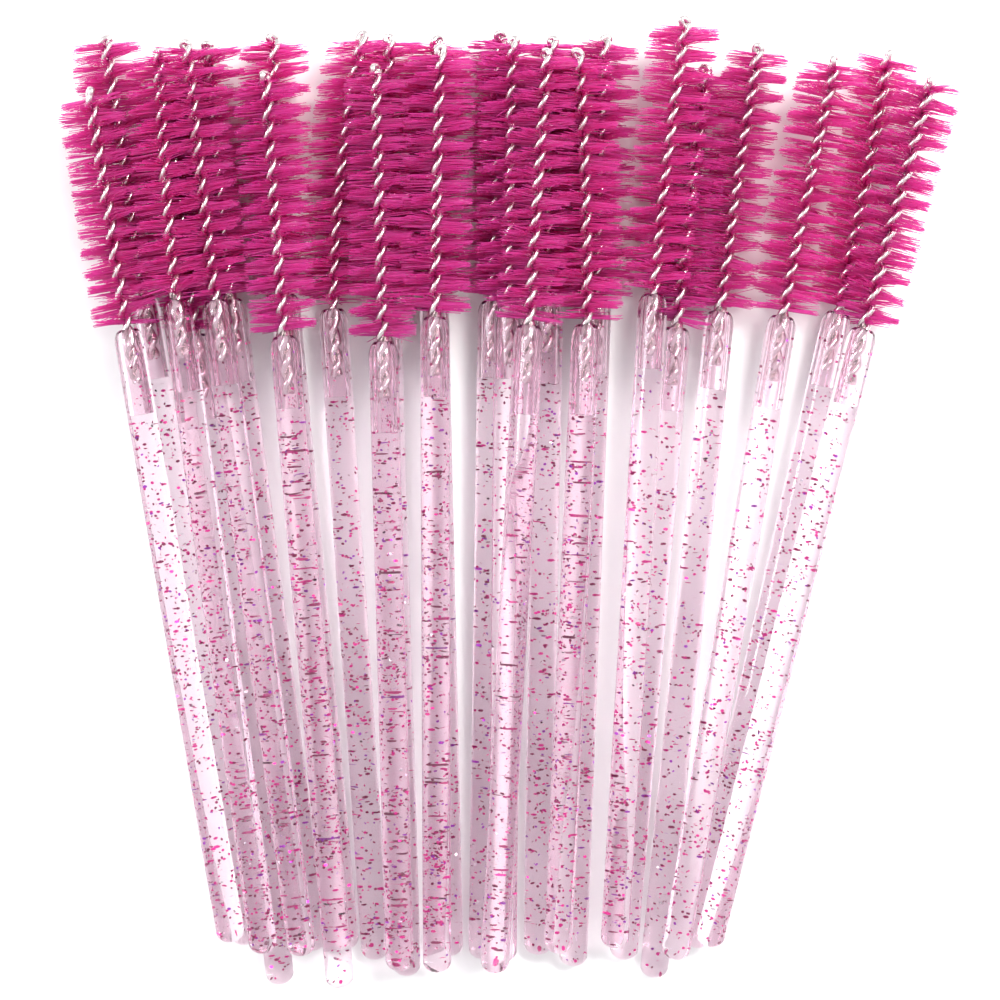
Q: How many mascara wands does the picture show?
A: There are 25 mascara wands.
